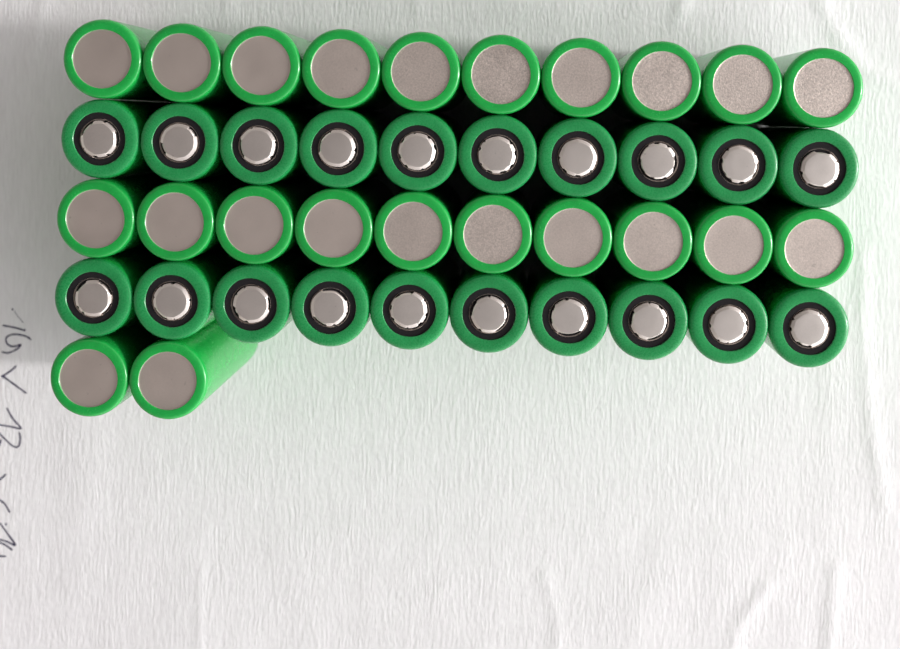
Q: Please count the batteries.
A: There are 42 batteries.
